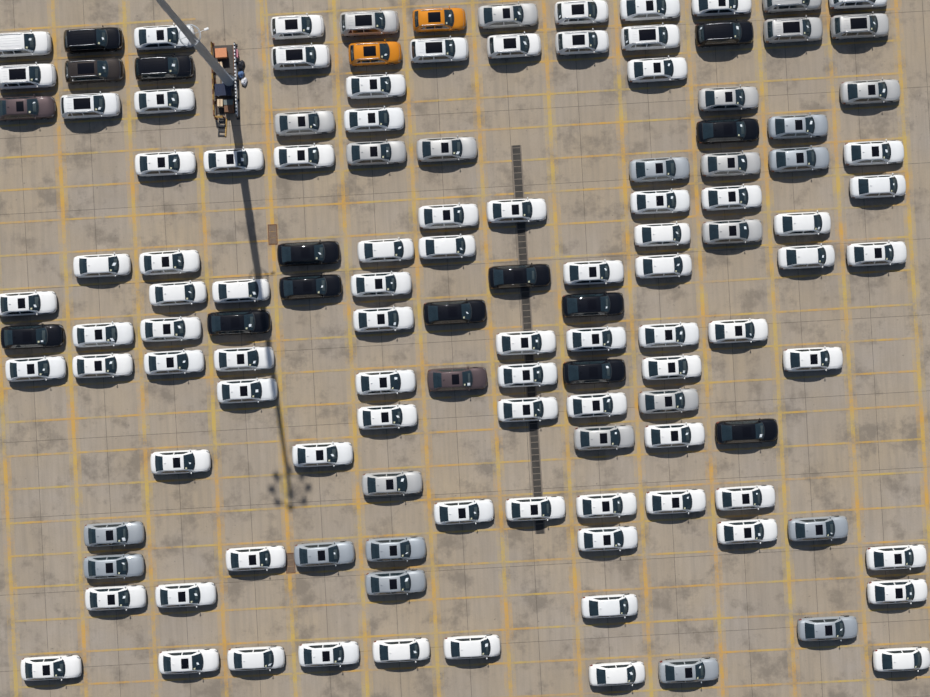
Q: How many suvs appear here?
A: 21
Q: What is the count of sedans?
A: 107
